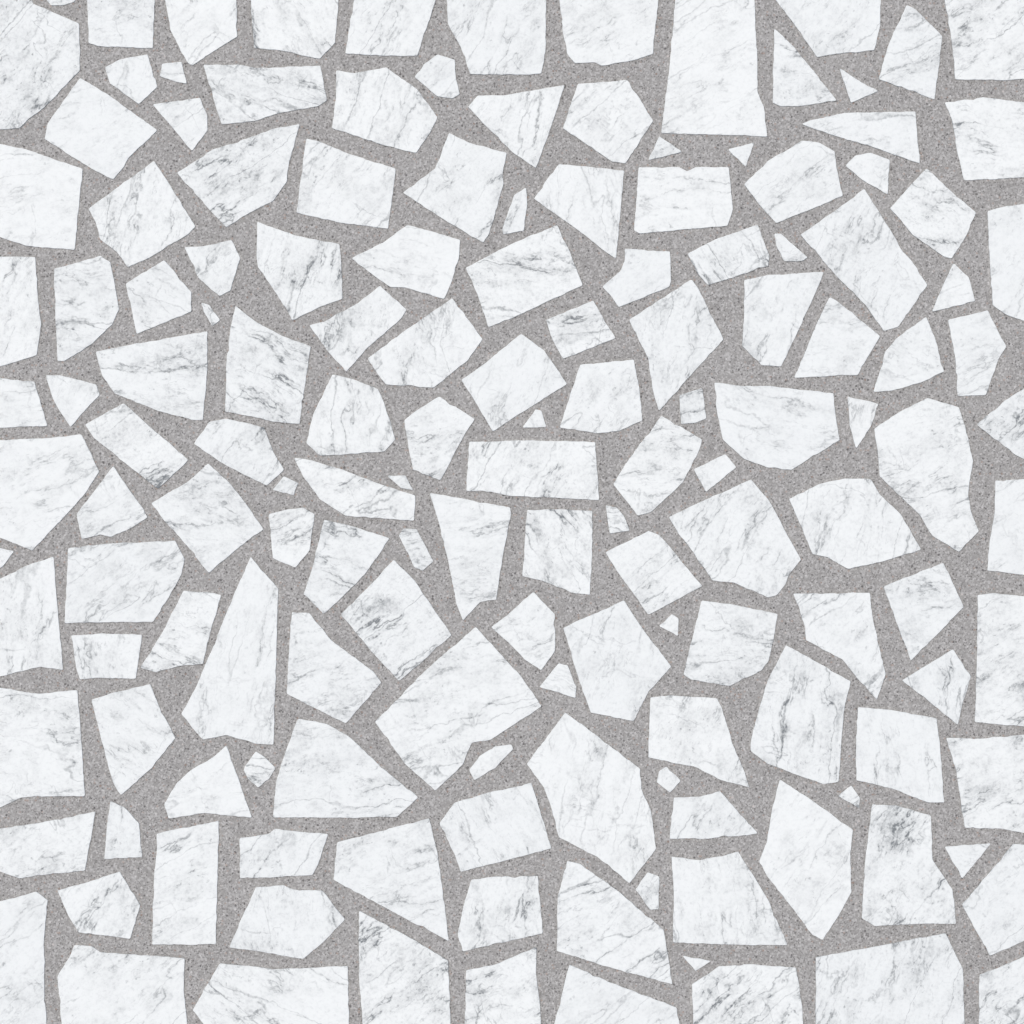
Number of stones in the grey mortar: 153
